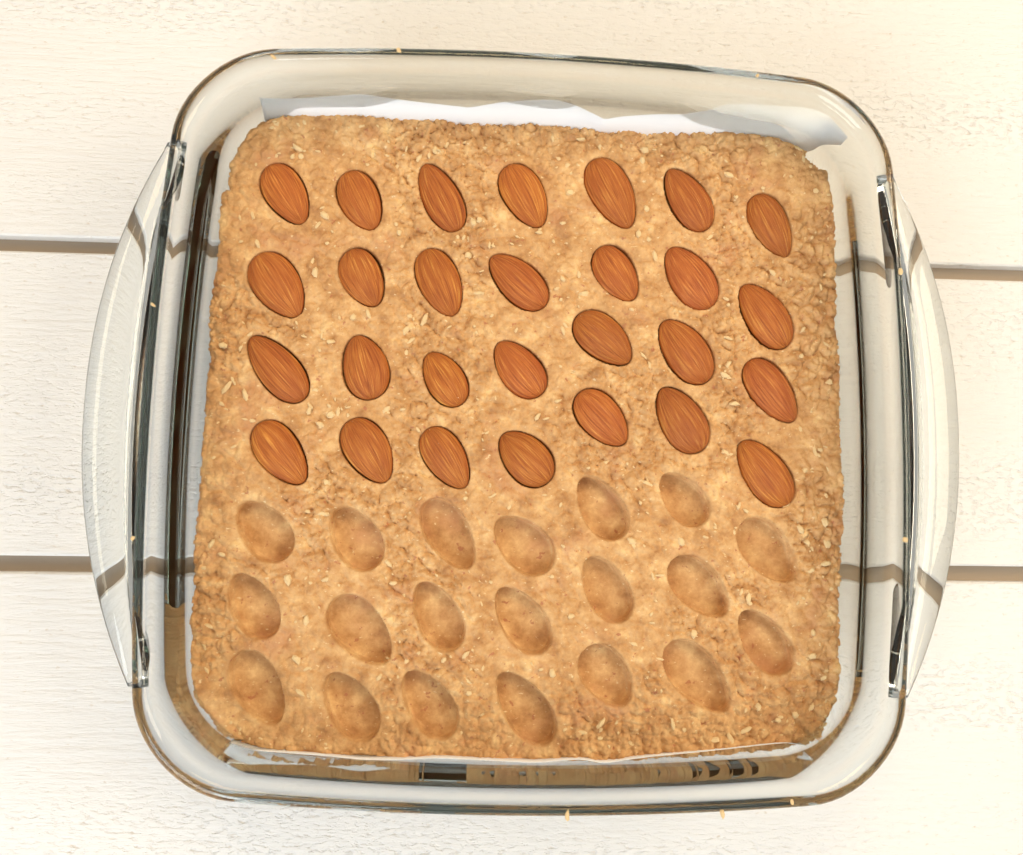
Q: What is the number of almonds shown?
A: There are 28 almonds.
